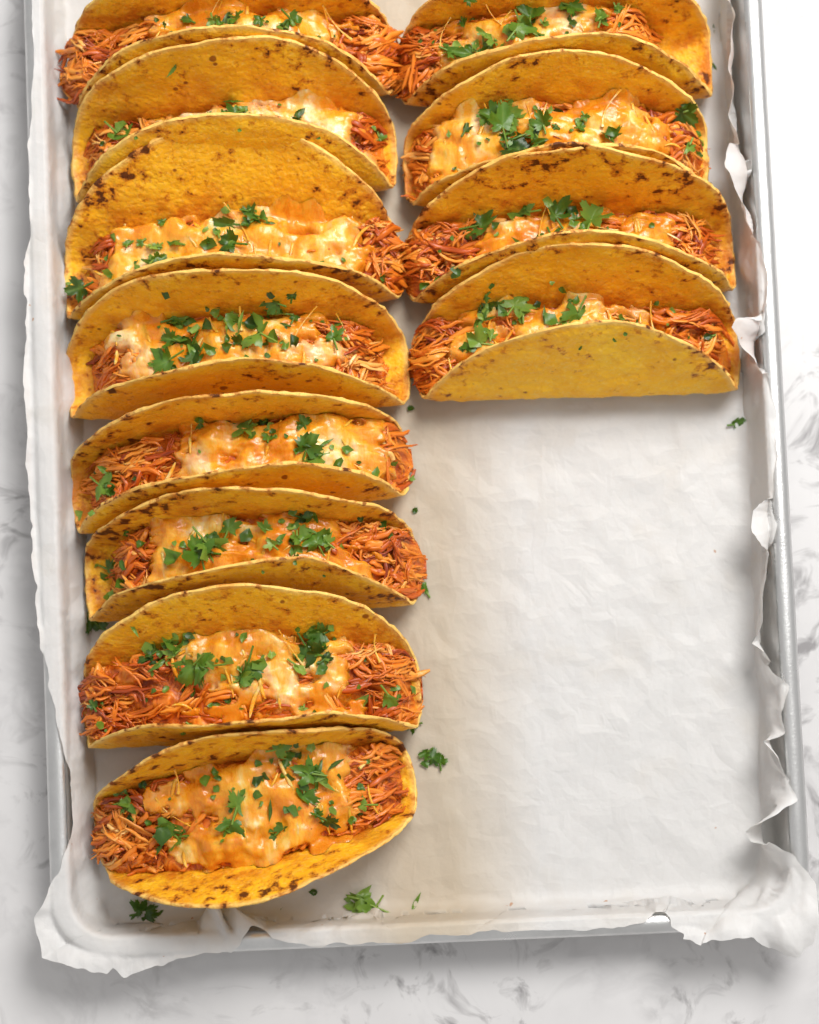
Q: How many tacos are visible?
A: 12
